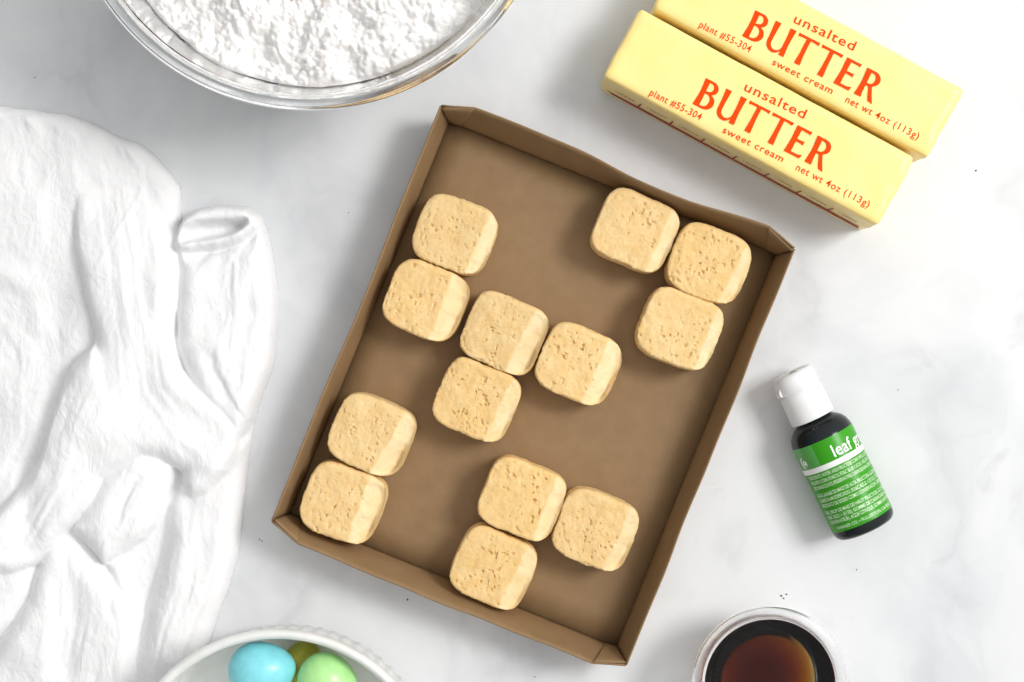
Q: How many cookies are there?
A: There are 13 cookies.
